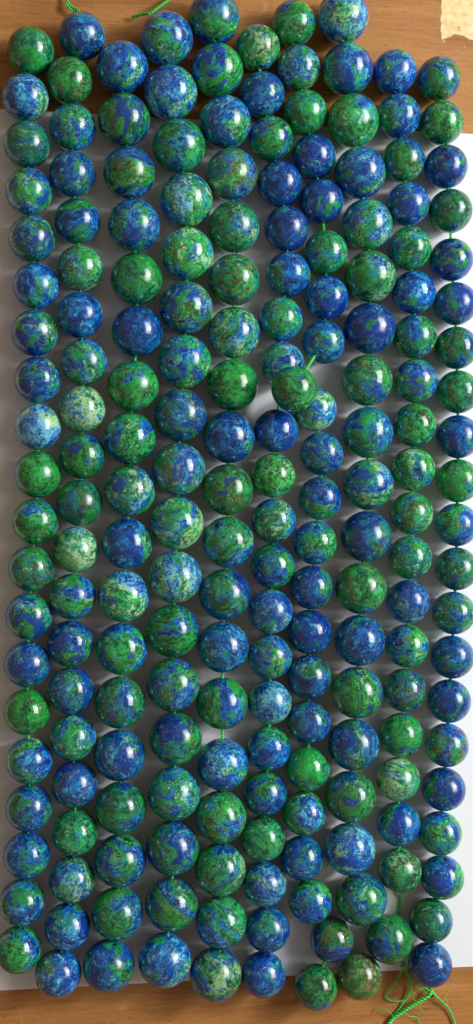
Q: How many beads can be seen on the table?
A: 200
